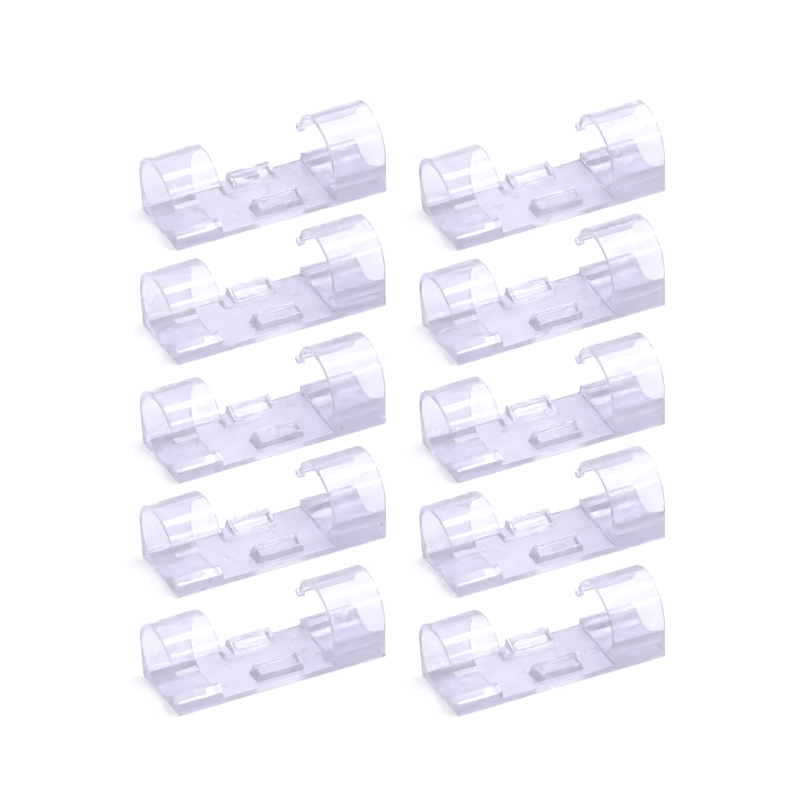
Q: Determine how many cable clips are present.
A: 10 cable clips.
